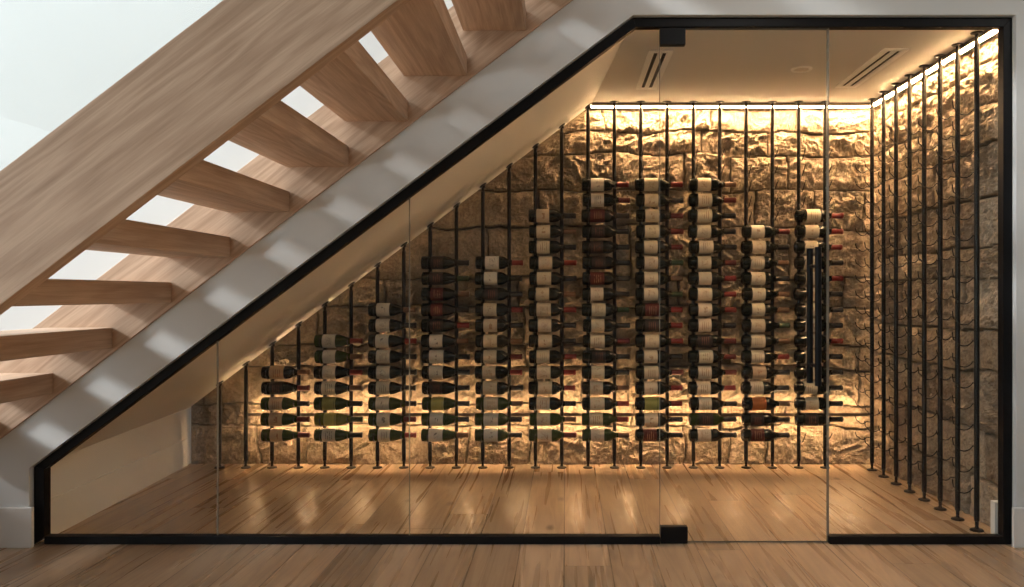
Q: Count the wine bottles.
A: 139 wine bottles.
